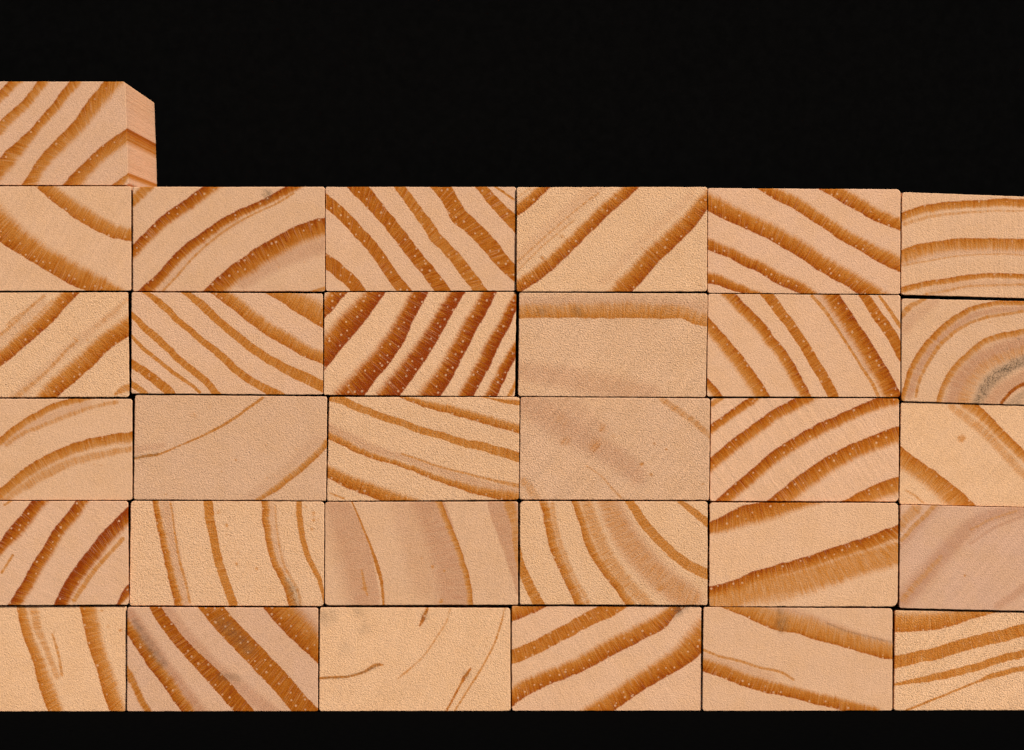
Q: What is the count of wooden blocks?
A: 31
